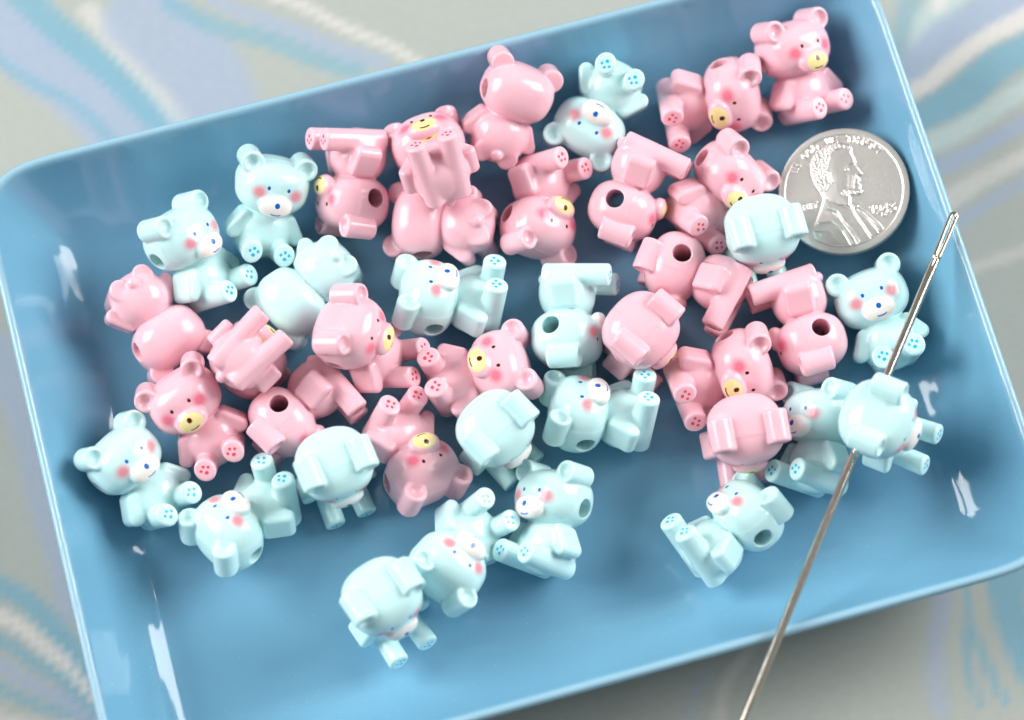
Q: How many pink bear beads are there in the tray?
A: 21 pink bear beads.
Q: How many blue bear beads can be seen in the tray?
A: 19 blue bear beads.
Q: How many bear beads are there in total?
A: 40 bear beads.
